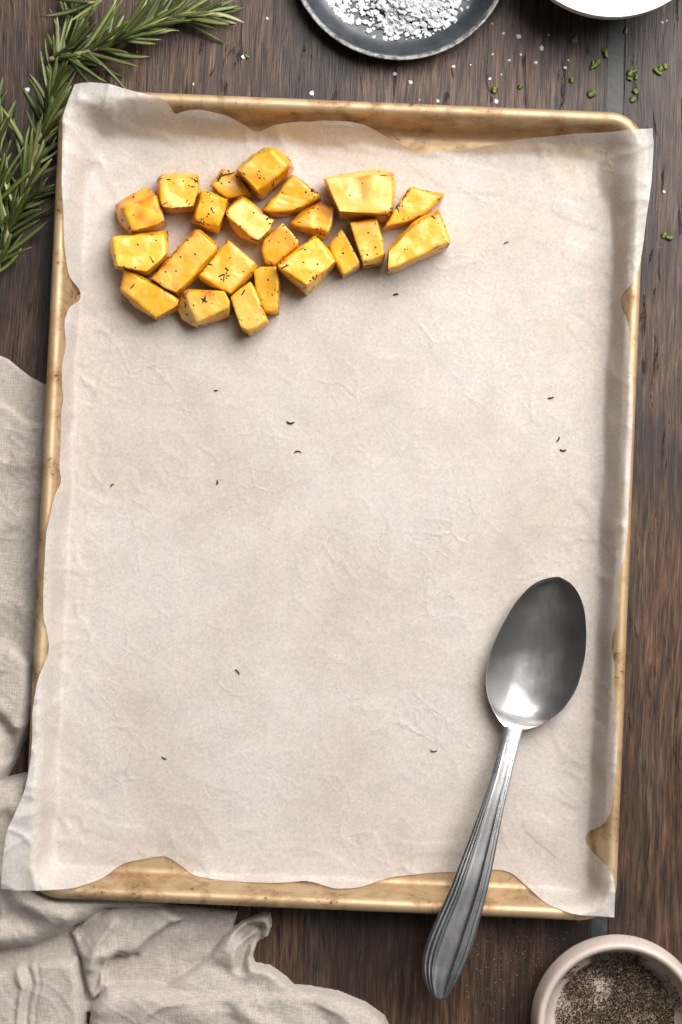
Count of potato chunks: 22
